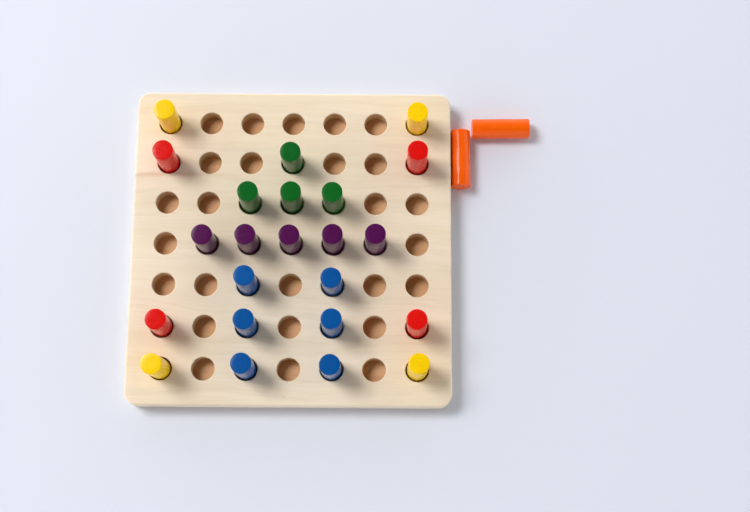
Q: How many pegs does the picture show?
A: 25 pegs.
